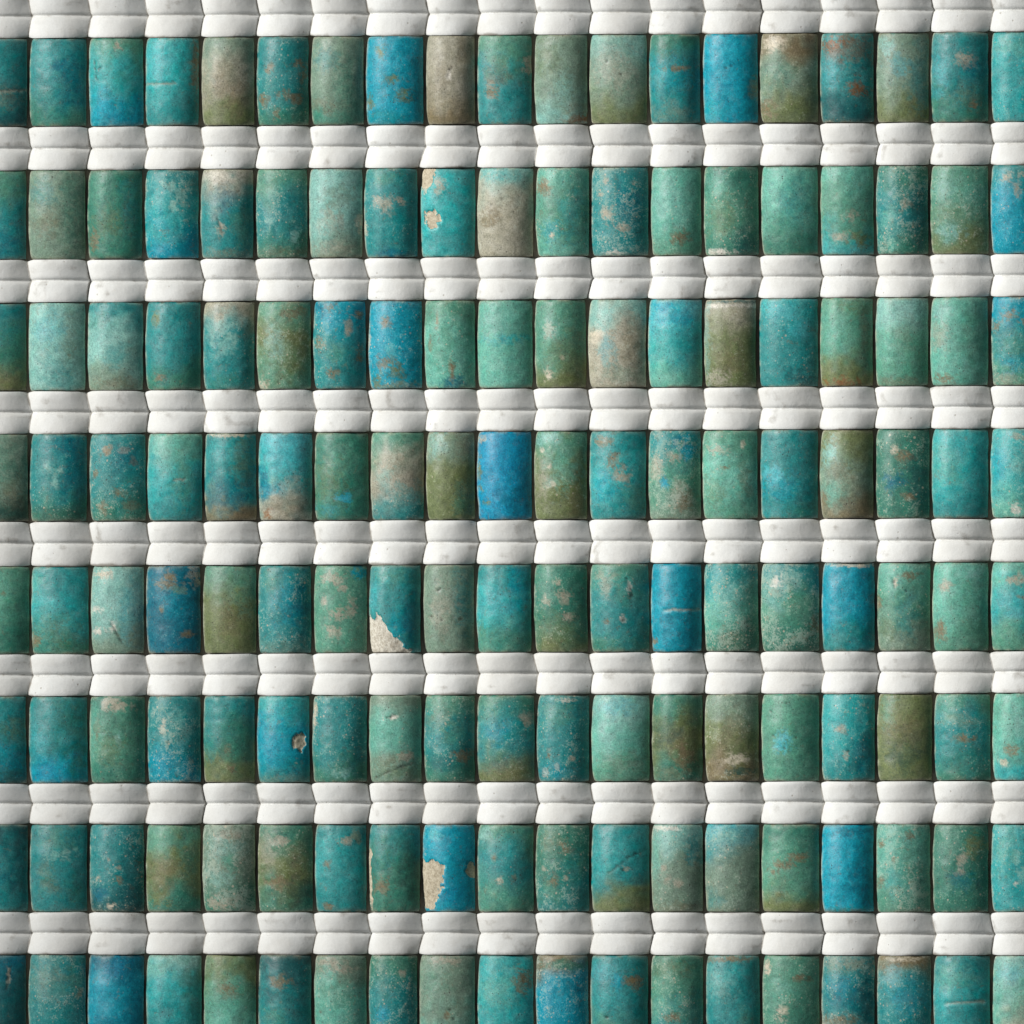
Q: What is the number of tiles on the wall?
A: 152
